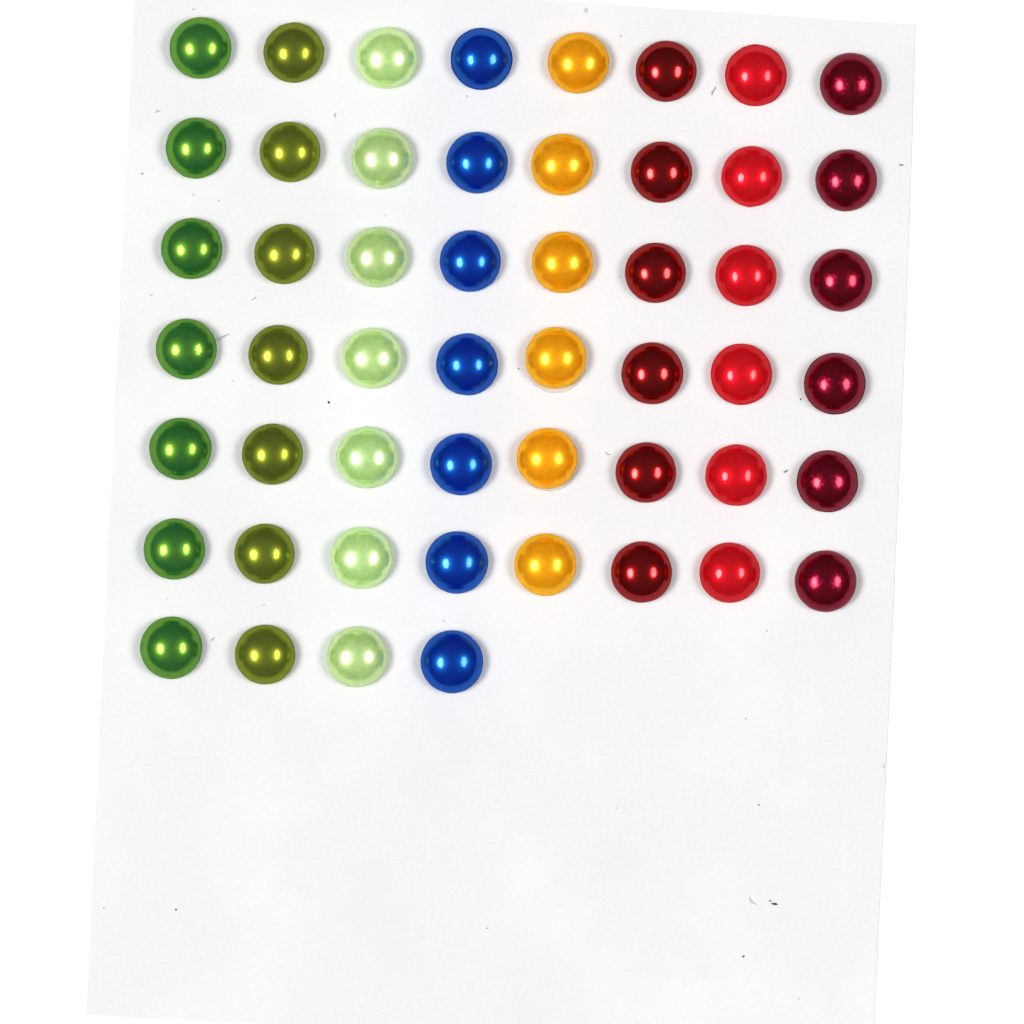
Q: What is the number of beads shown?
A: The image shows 52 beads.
